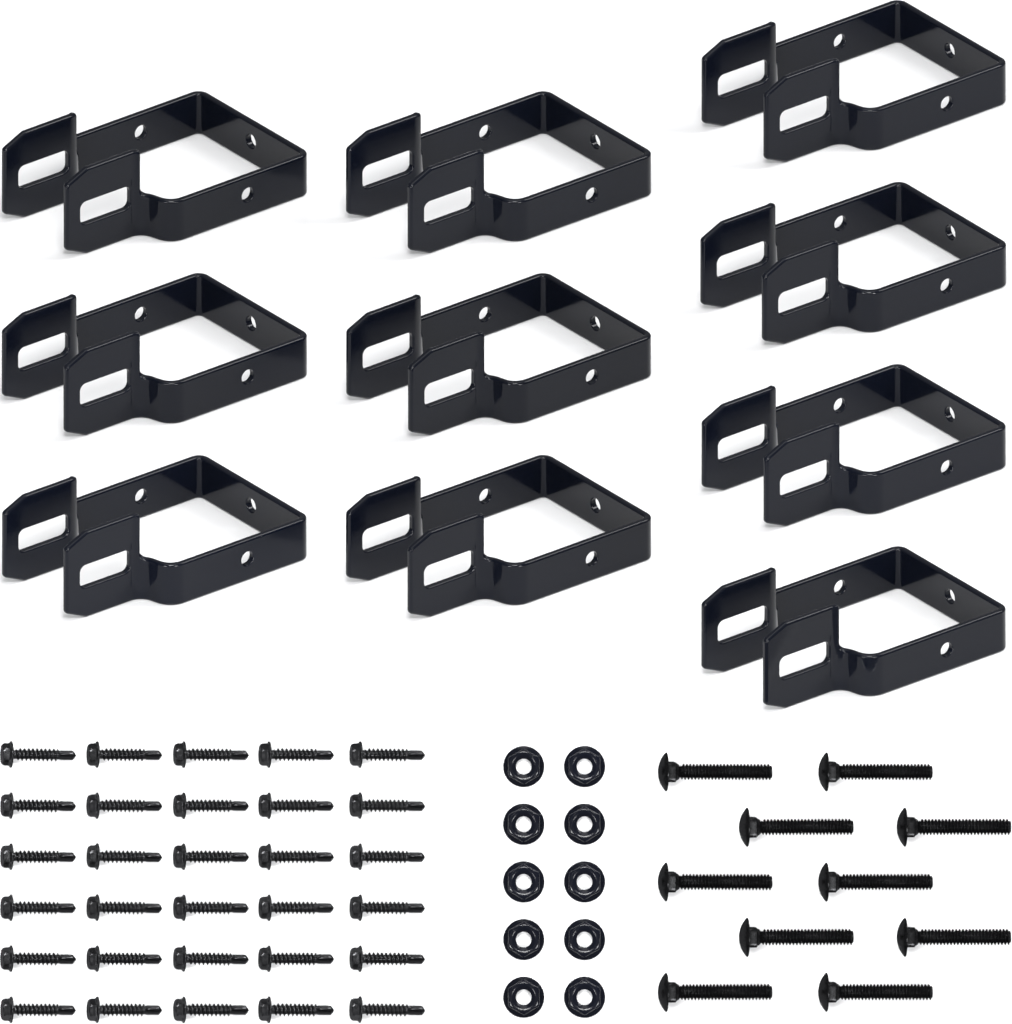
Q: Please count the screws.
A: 30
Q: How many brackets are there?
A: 10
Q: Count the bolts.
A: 10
